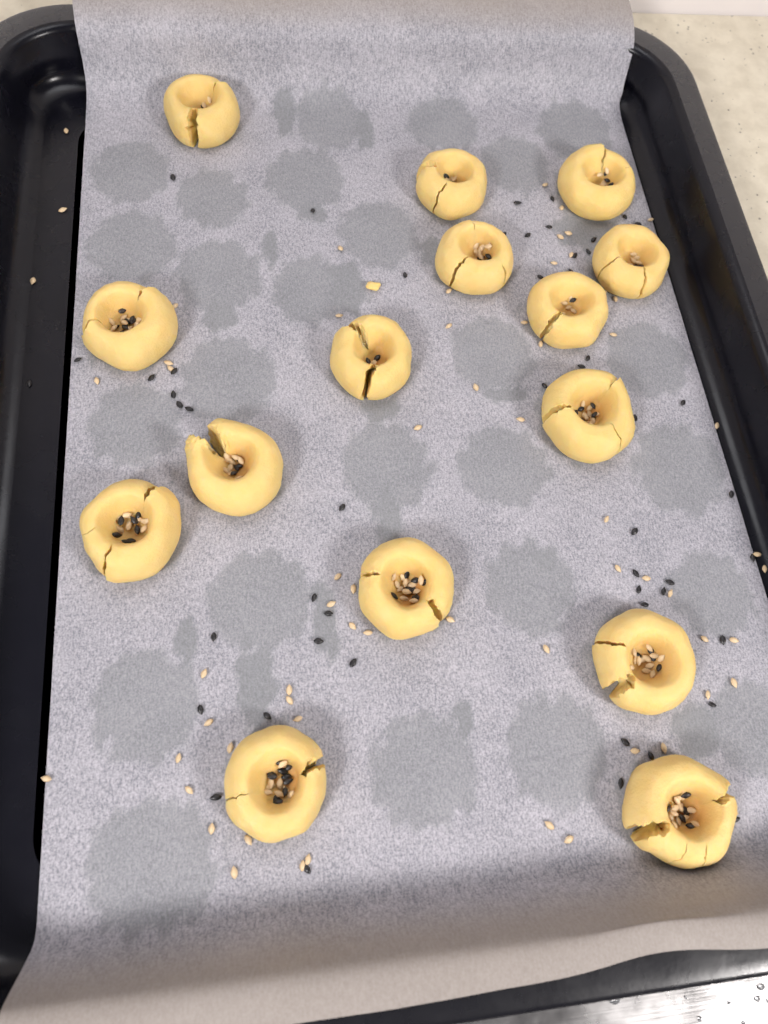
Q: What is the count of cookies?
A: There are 15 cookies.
